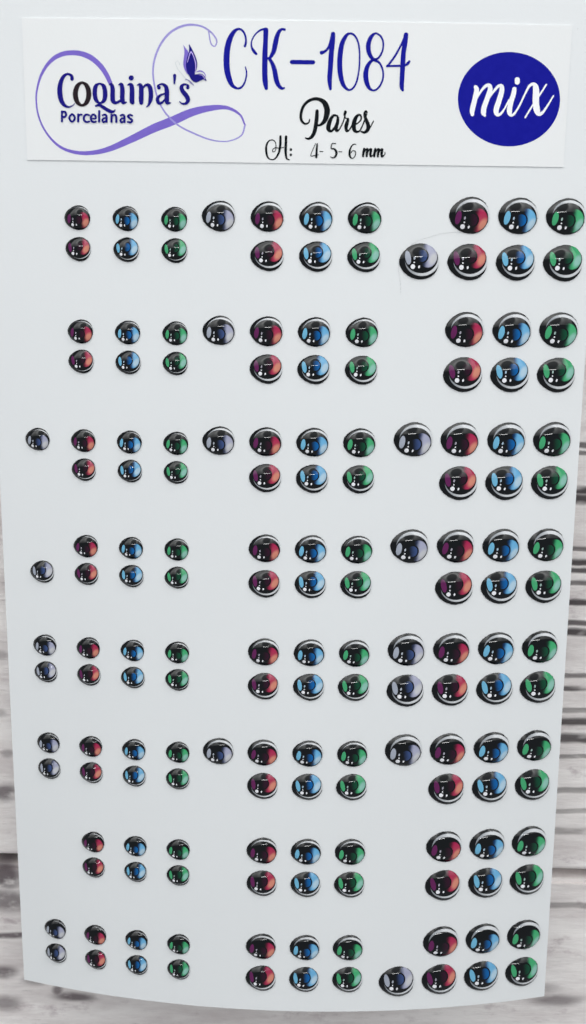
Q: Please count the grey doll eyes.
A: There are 19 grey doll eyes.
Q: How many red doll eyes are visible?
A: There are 48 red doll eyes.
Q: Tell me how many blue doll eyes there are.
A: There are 48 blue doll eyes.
